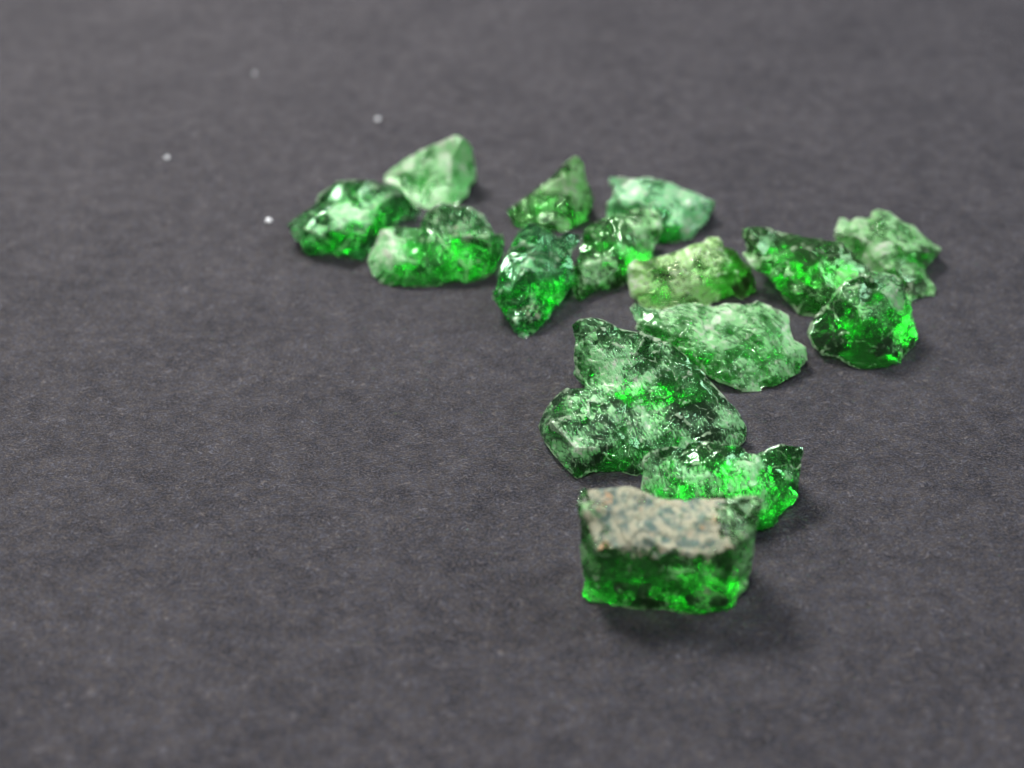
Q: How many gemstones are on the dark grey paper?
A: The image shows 15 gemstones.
